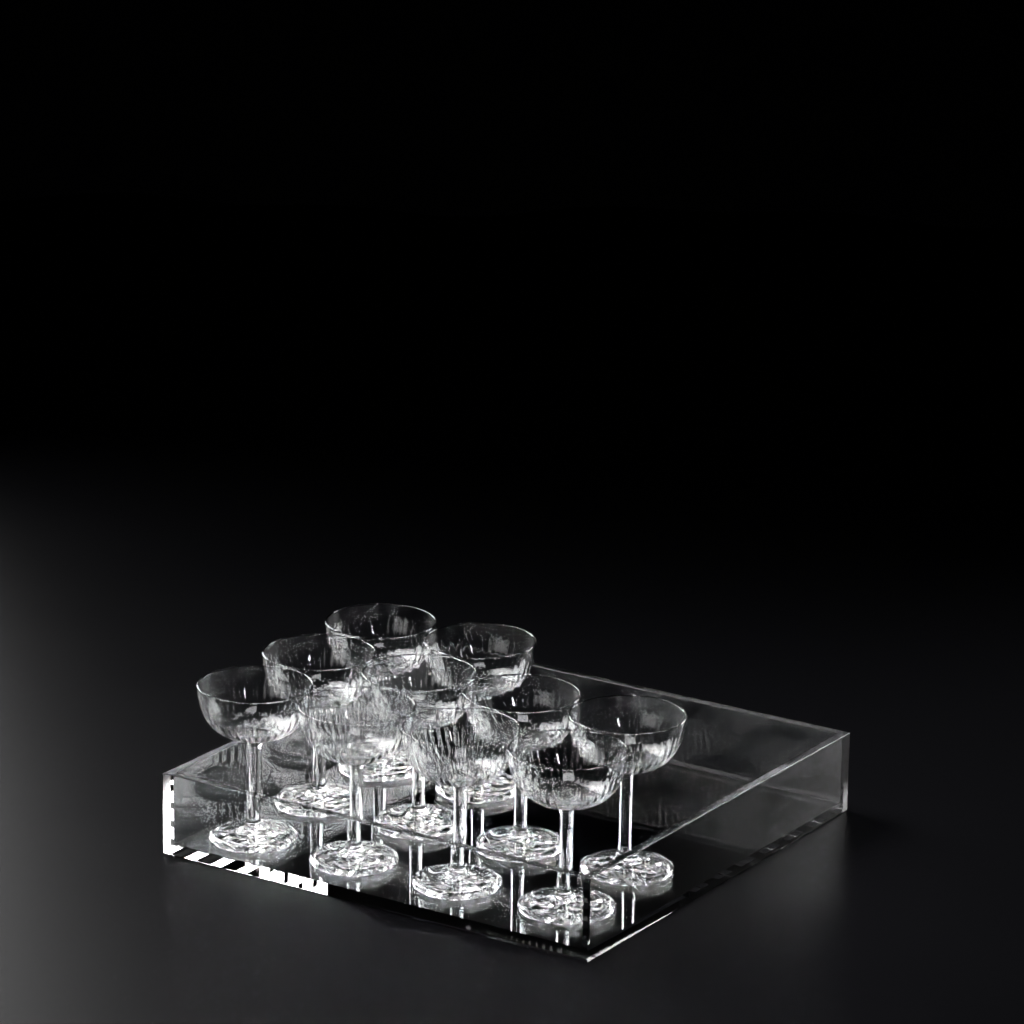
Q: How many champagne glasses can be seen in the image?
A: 10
